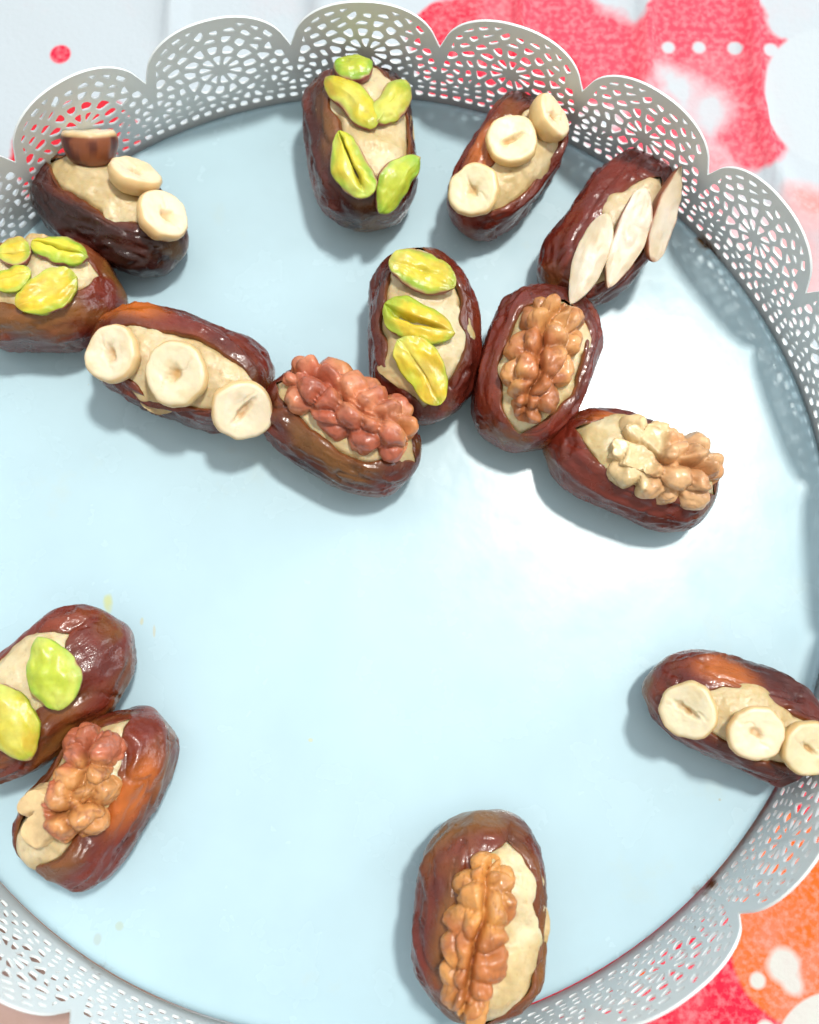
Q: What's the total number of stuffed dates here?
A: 14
